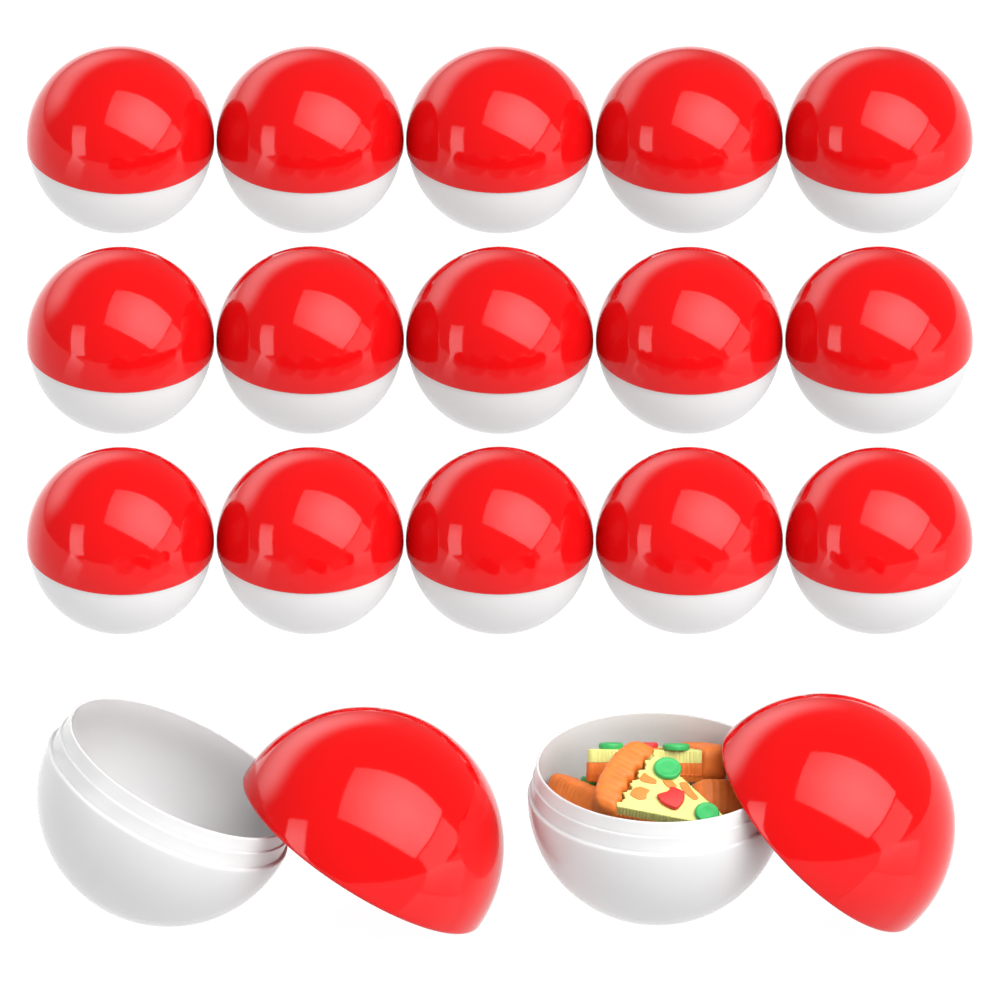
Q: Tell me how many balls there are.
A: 15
